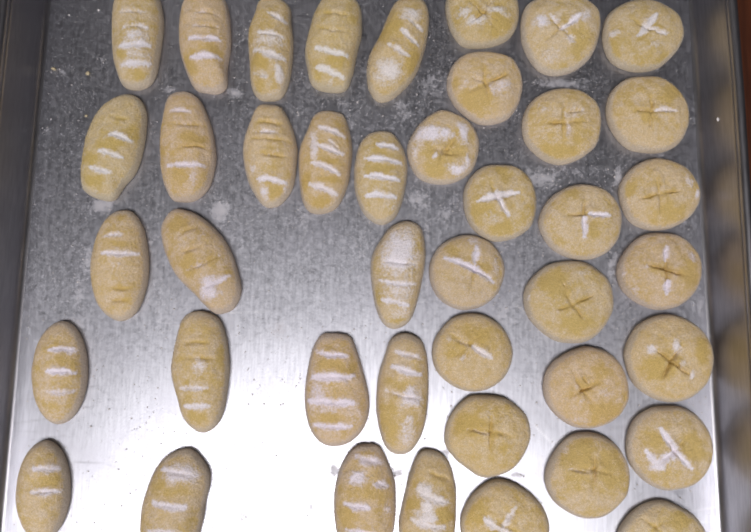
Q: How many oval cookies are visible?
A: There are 21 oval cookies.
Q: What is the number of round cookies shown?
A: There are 21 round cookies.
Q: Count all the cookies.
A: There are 42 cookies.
